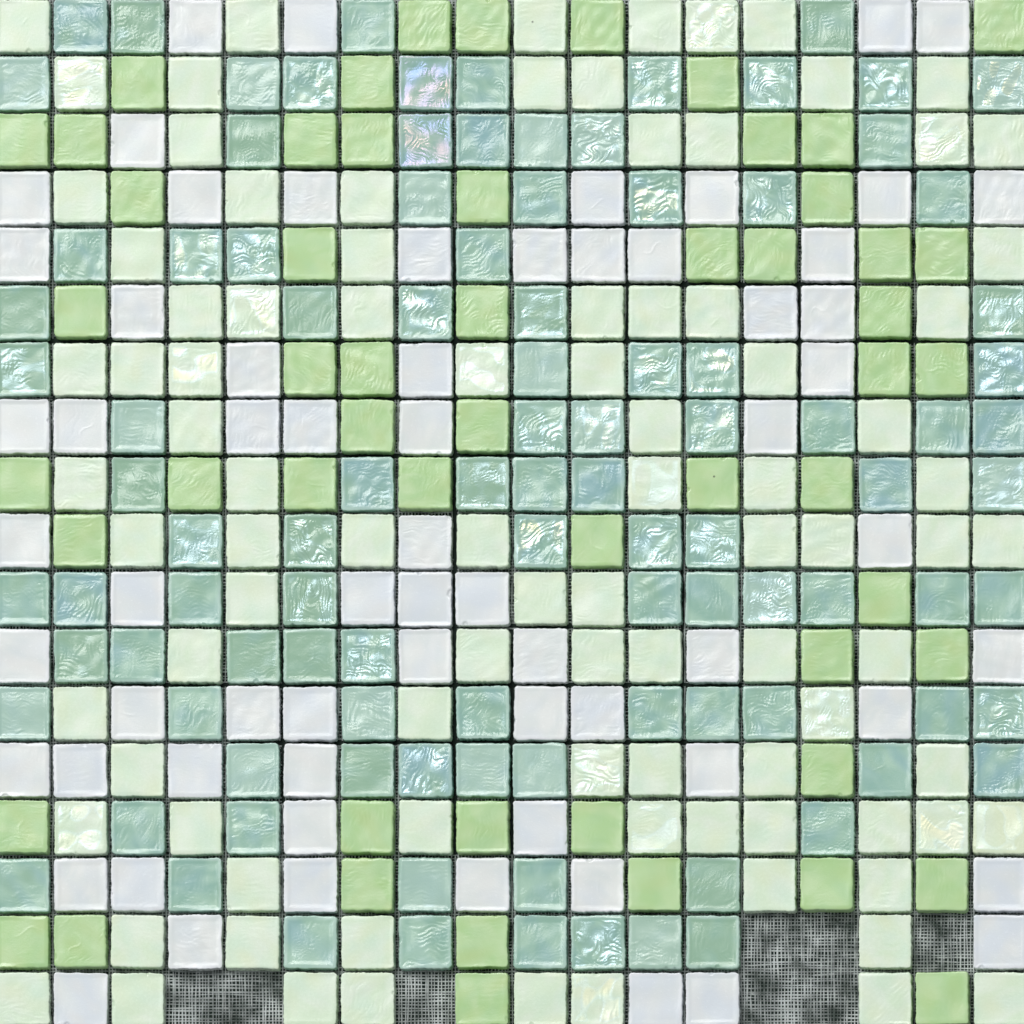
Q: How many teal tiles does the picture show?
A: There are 102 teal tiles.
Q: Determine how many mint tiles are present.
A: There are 93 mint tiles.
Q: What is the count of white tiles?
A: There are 66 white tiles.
